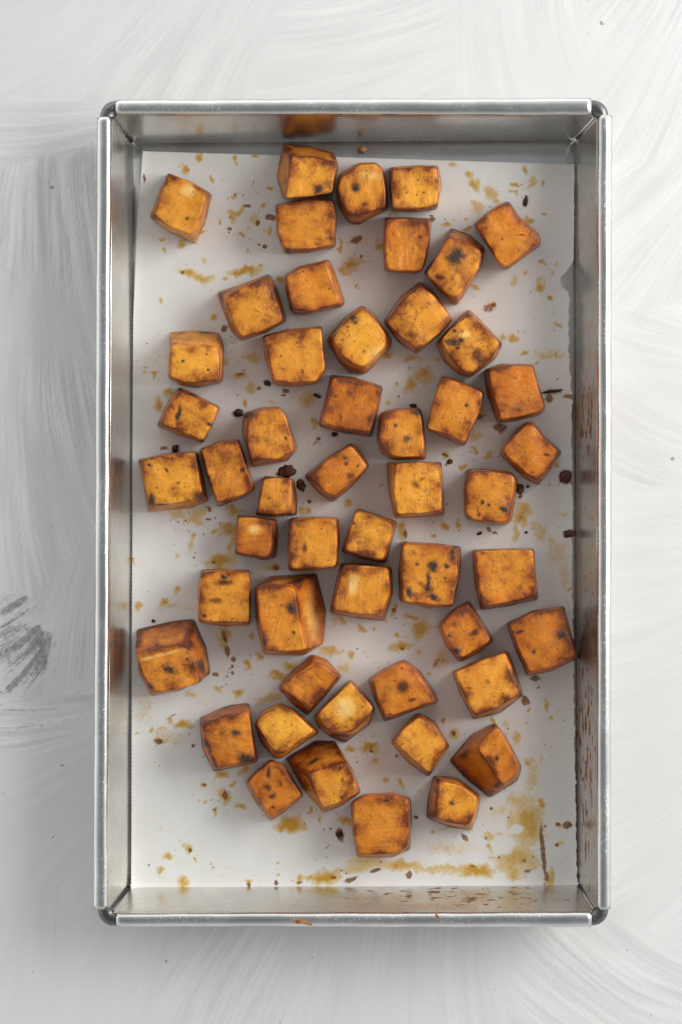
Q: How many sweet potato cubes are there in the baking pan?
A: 51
